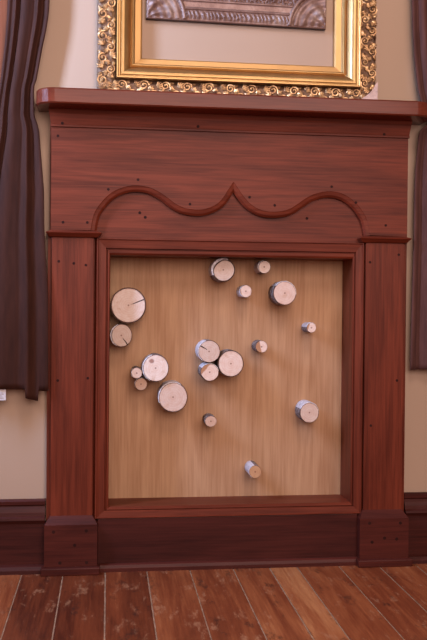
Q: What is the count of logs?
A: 18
